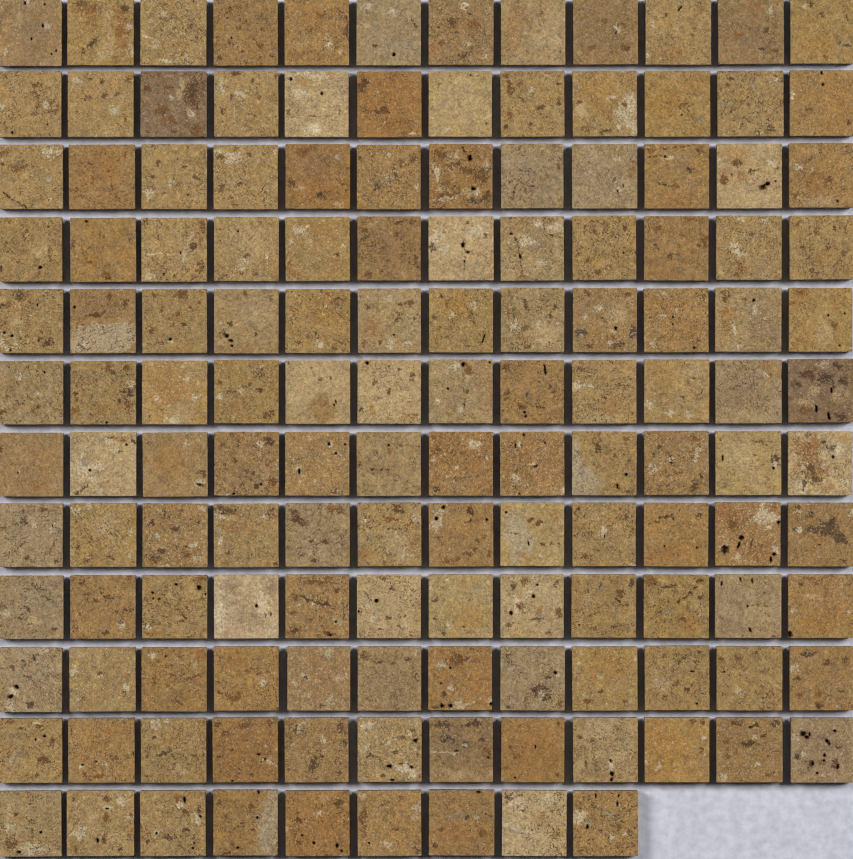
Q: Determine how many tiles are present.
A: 141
